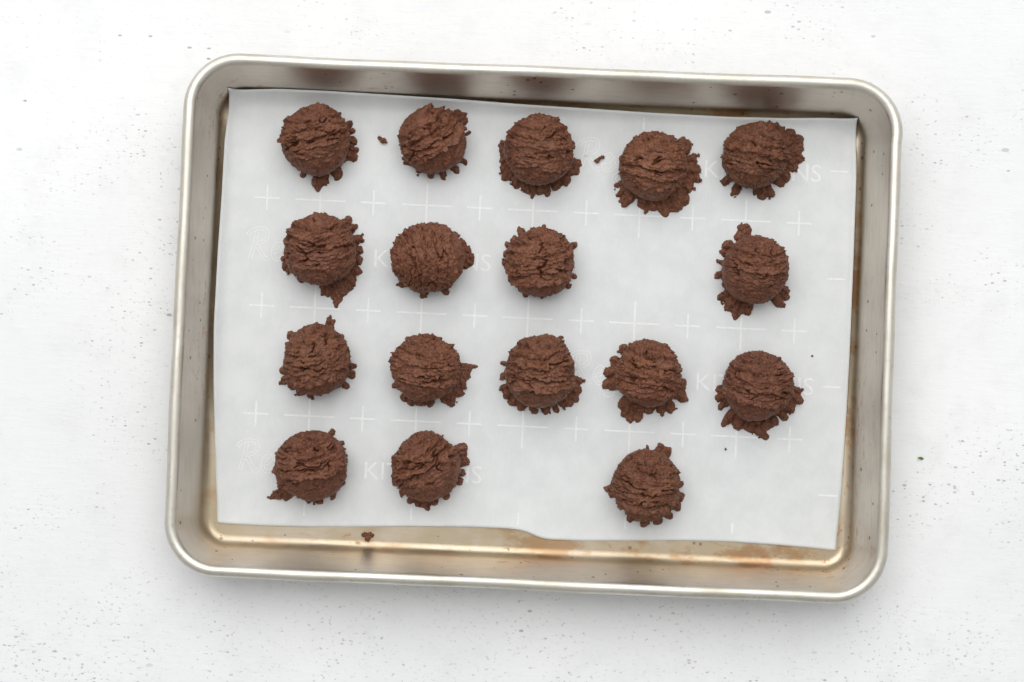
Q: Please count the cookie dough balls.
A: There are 17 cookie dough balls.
